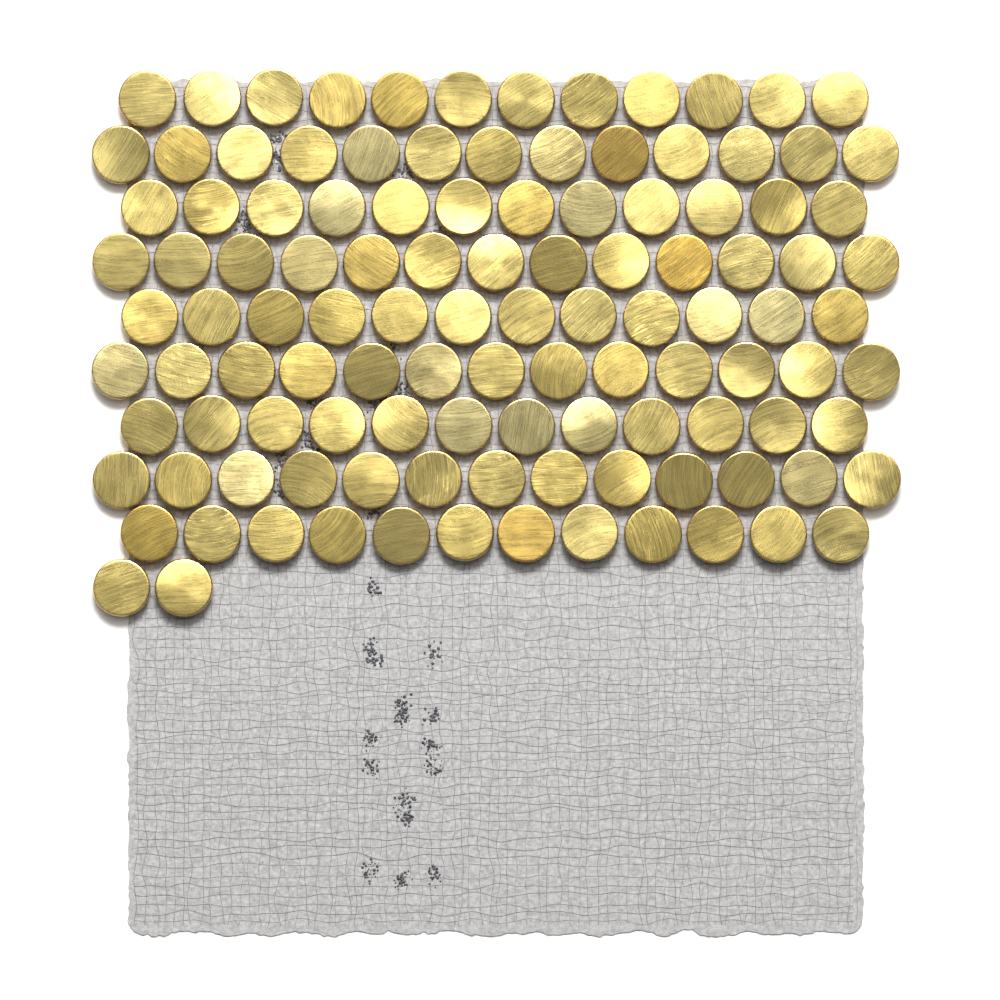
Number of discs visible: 114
